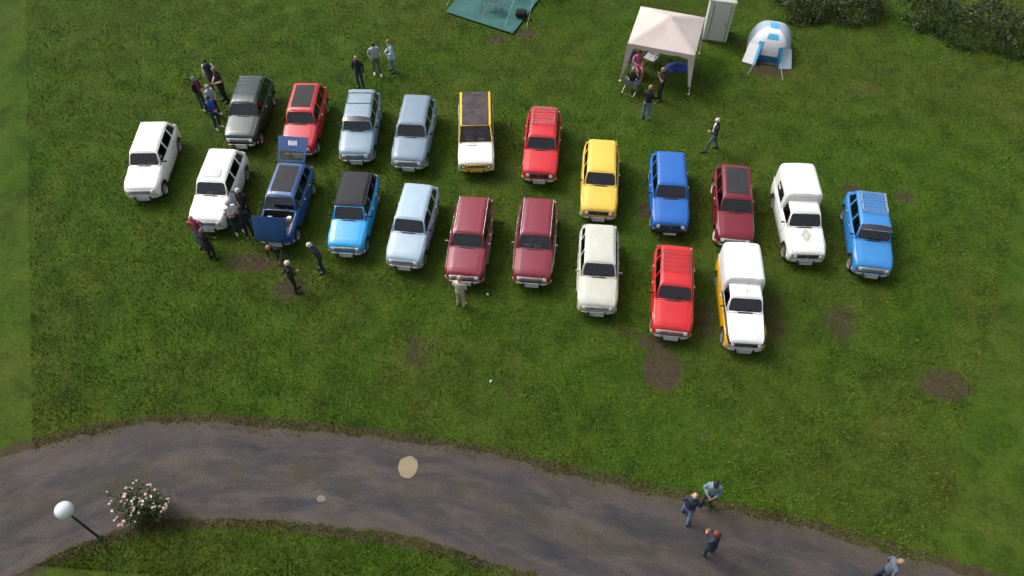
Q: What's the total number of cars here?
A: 21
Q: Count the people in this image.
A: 26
